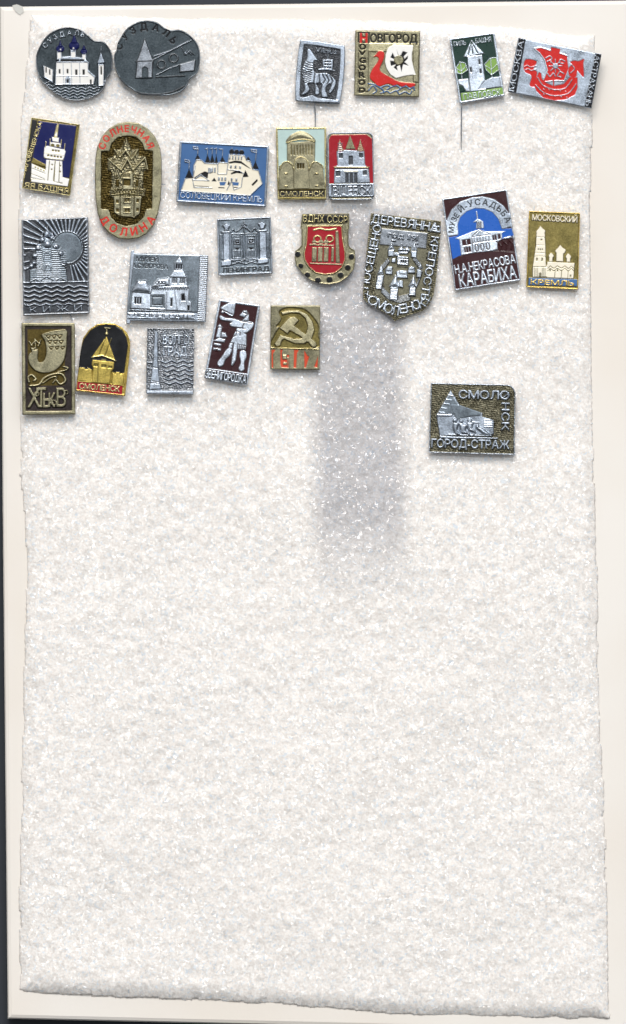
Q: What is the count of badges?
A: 24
